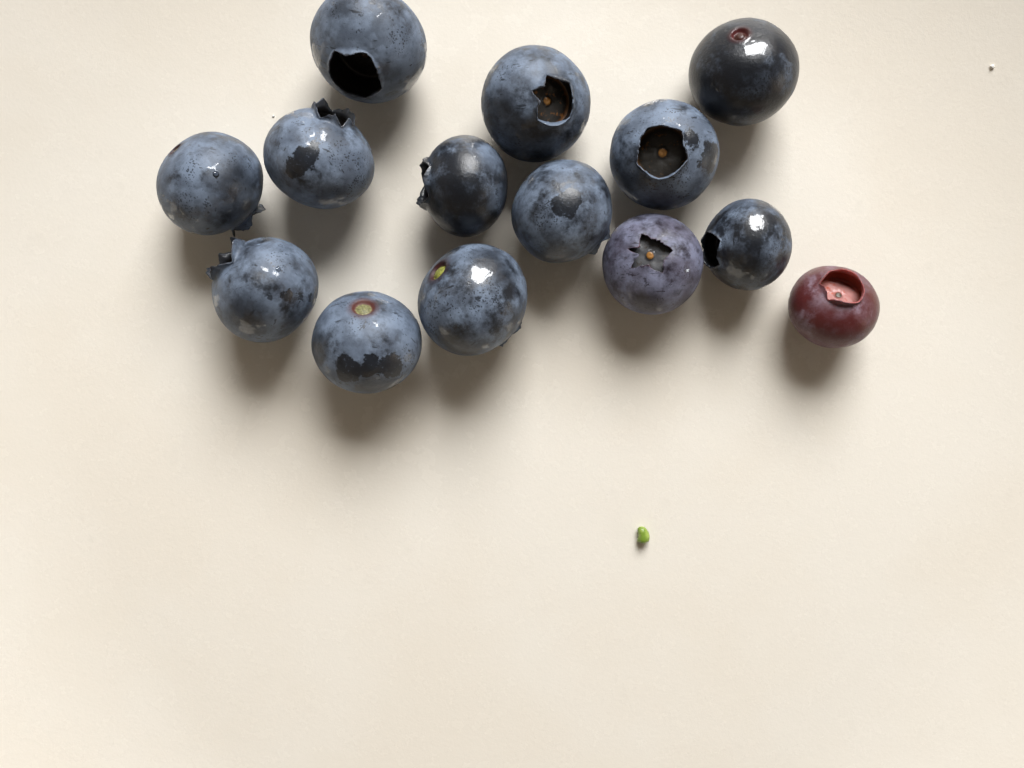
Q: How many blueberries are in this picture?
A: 14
